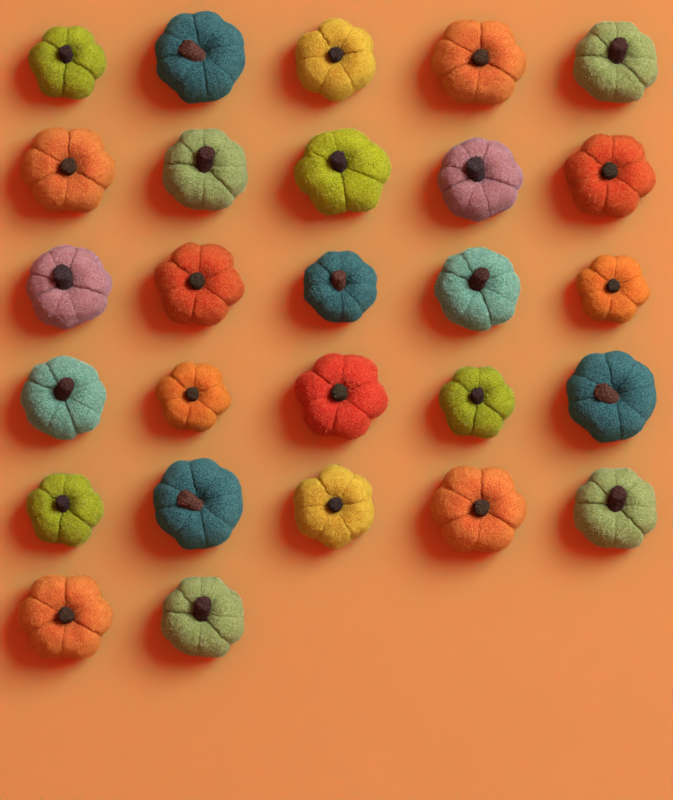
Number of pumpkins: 27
